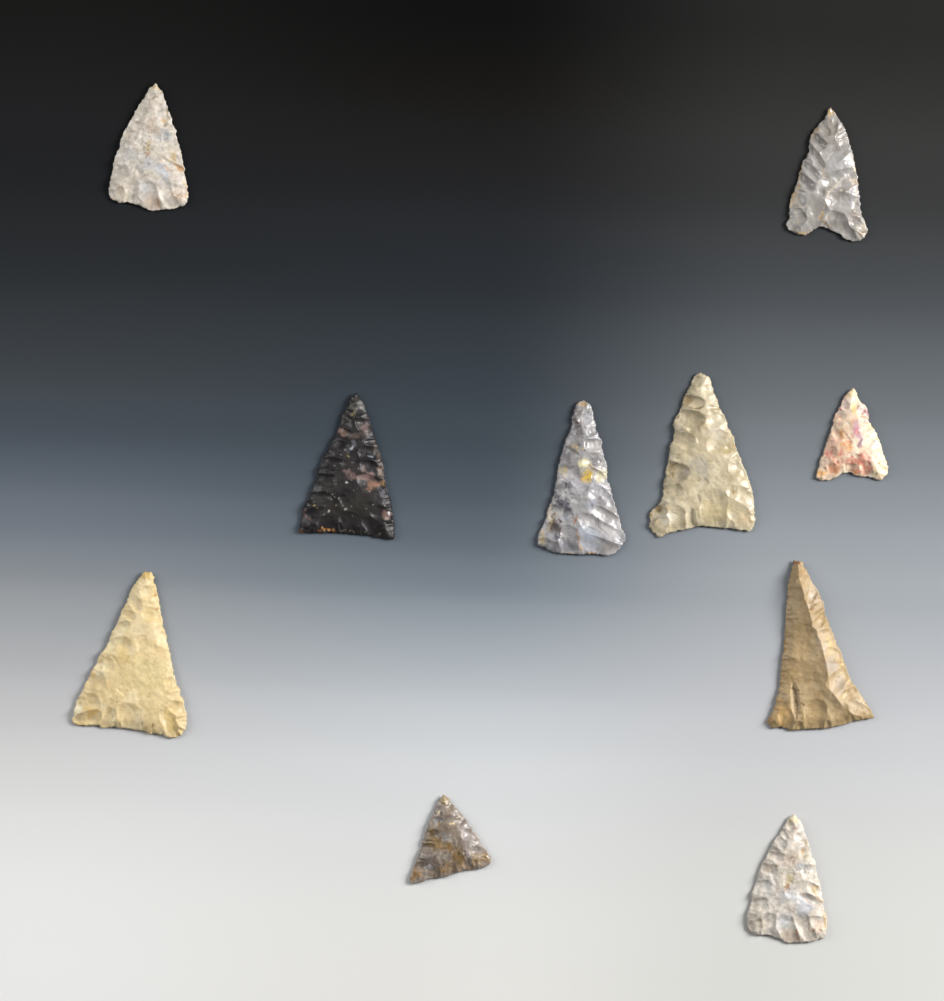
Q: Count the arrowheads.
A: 10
